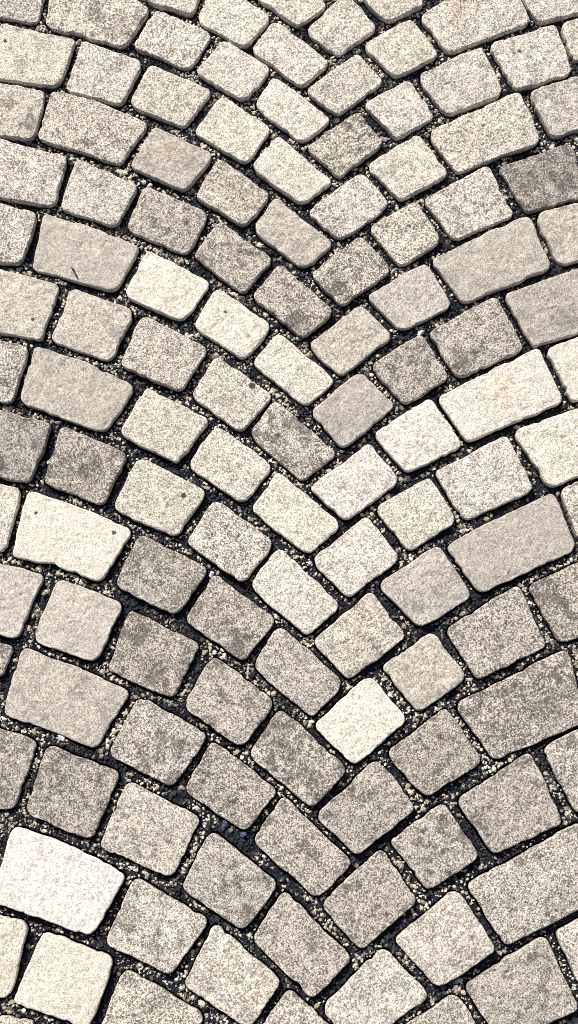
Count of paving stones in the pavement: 128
